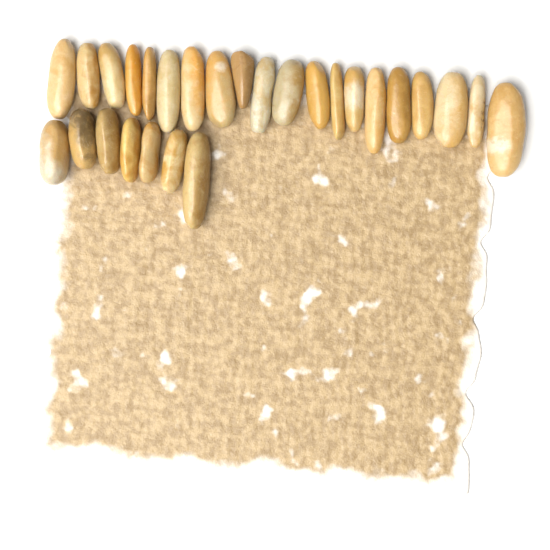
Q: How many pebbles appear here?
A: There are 27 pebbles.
